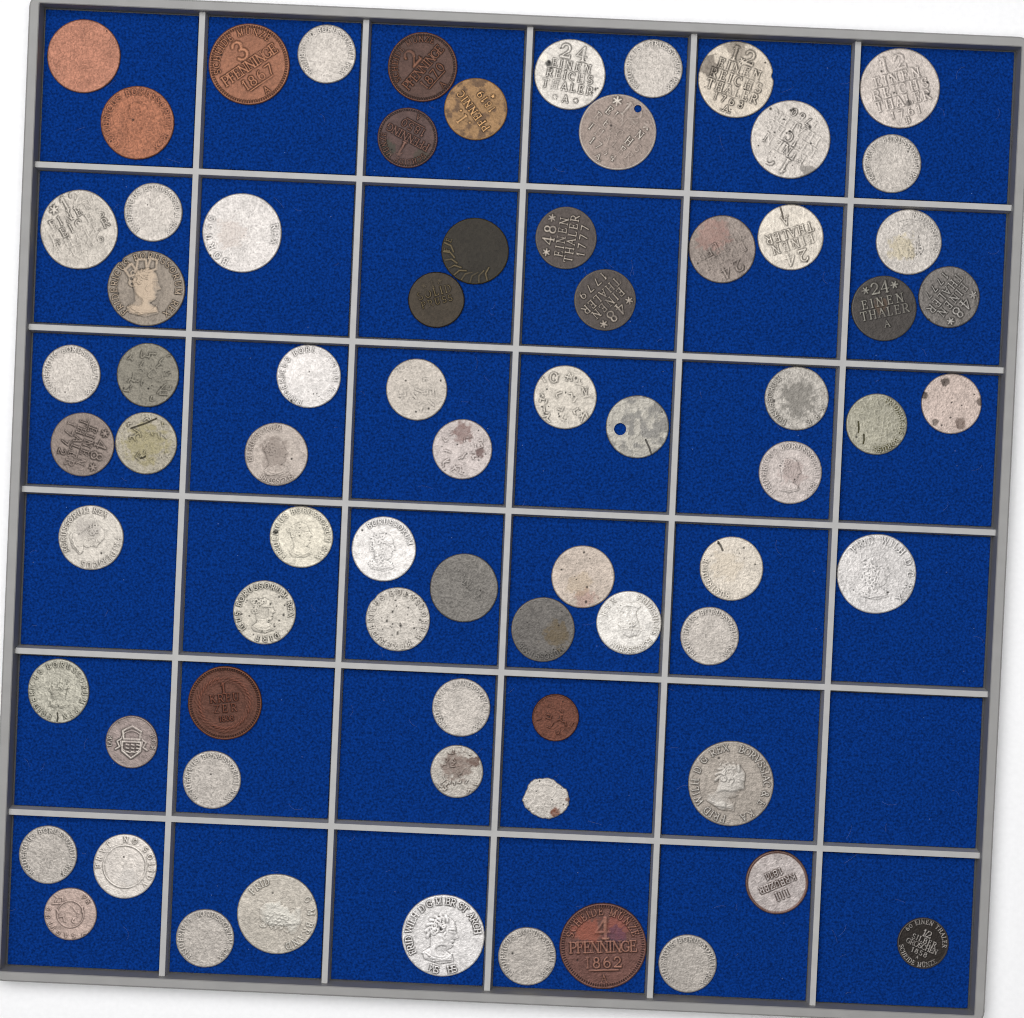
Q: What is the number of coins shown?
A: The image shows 73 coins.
